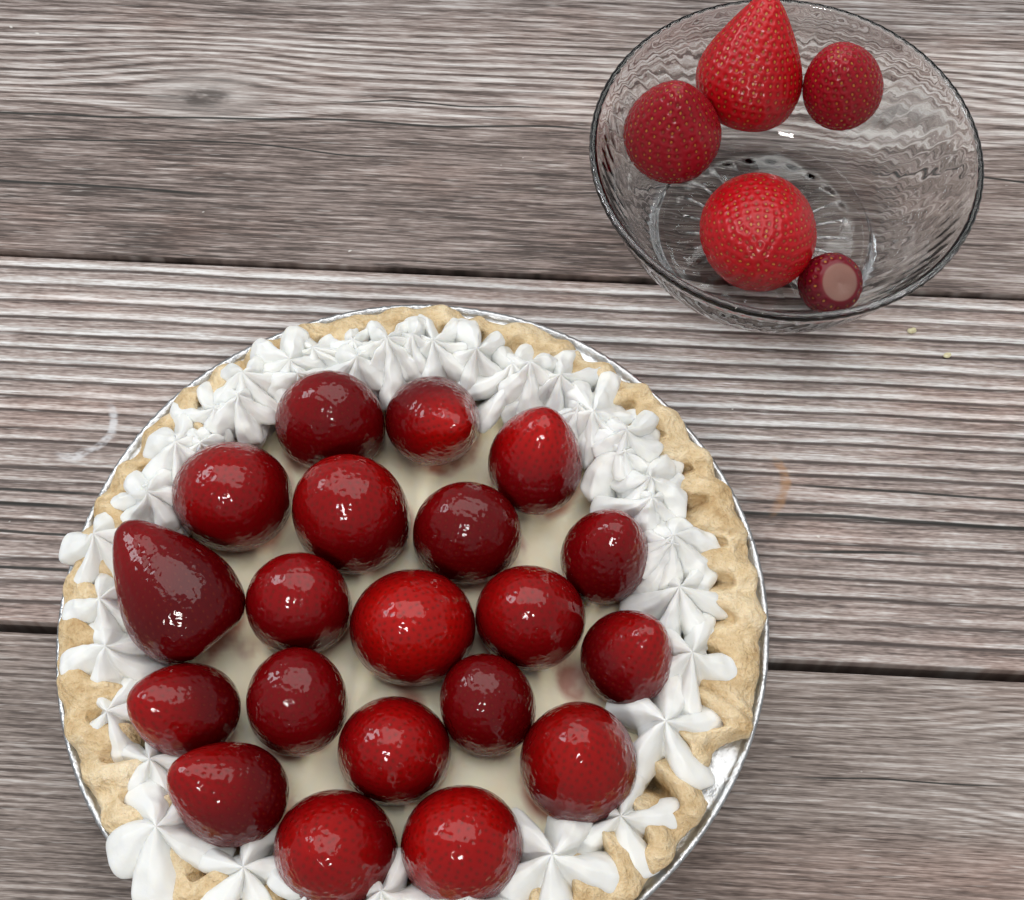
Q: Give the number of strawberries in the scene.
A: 25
